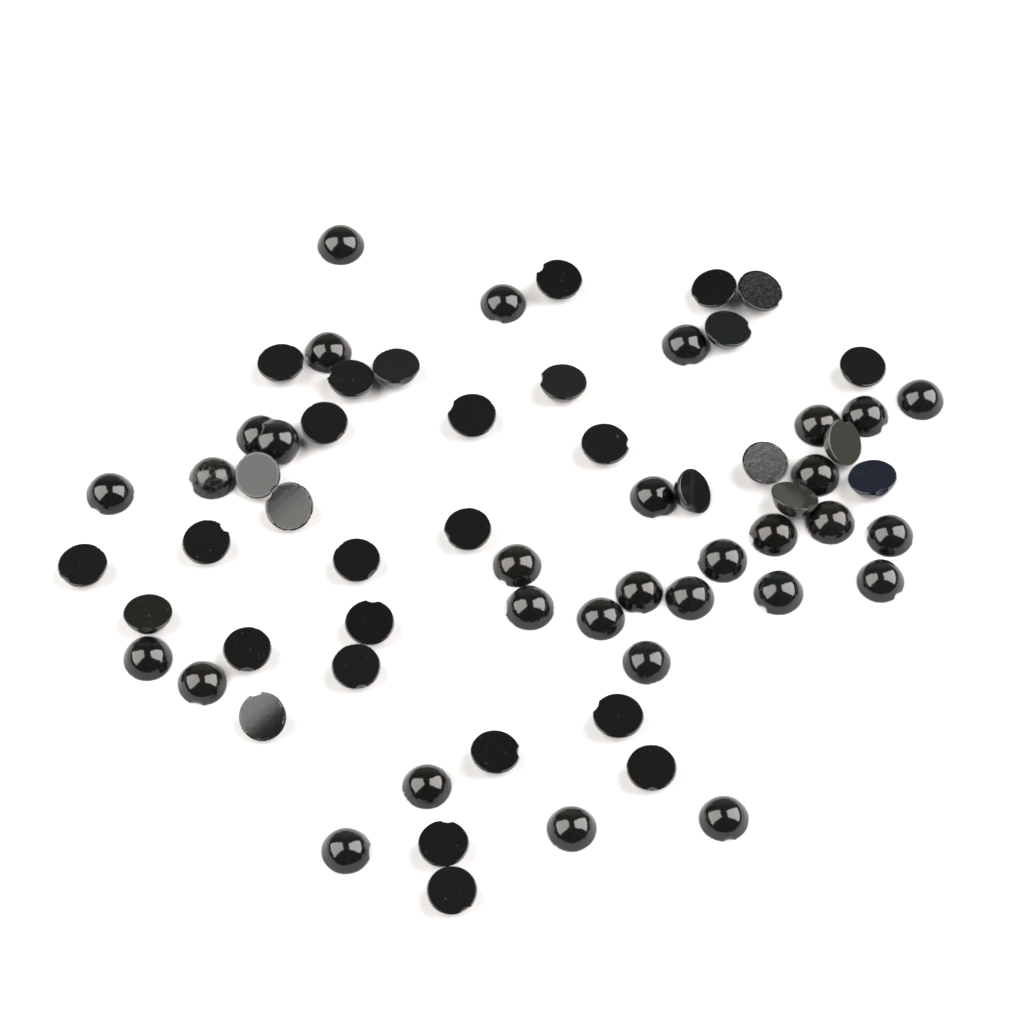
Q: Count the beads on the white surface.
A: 64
